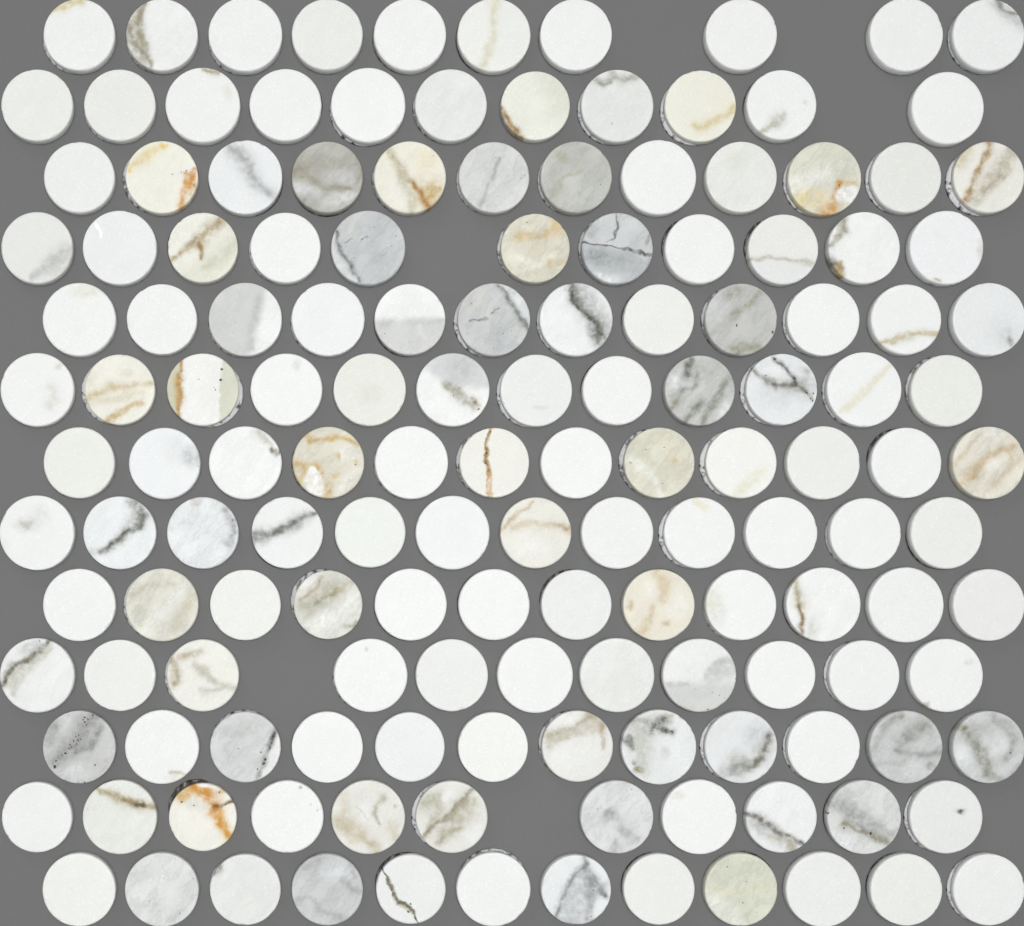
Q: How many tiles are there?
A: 150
